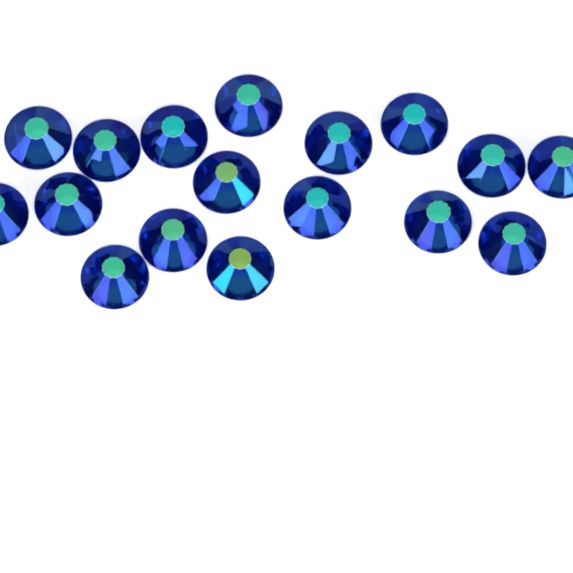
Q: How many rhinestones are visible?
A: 17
